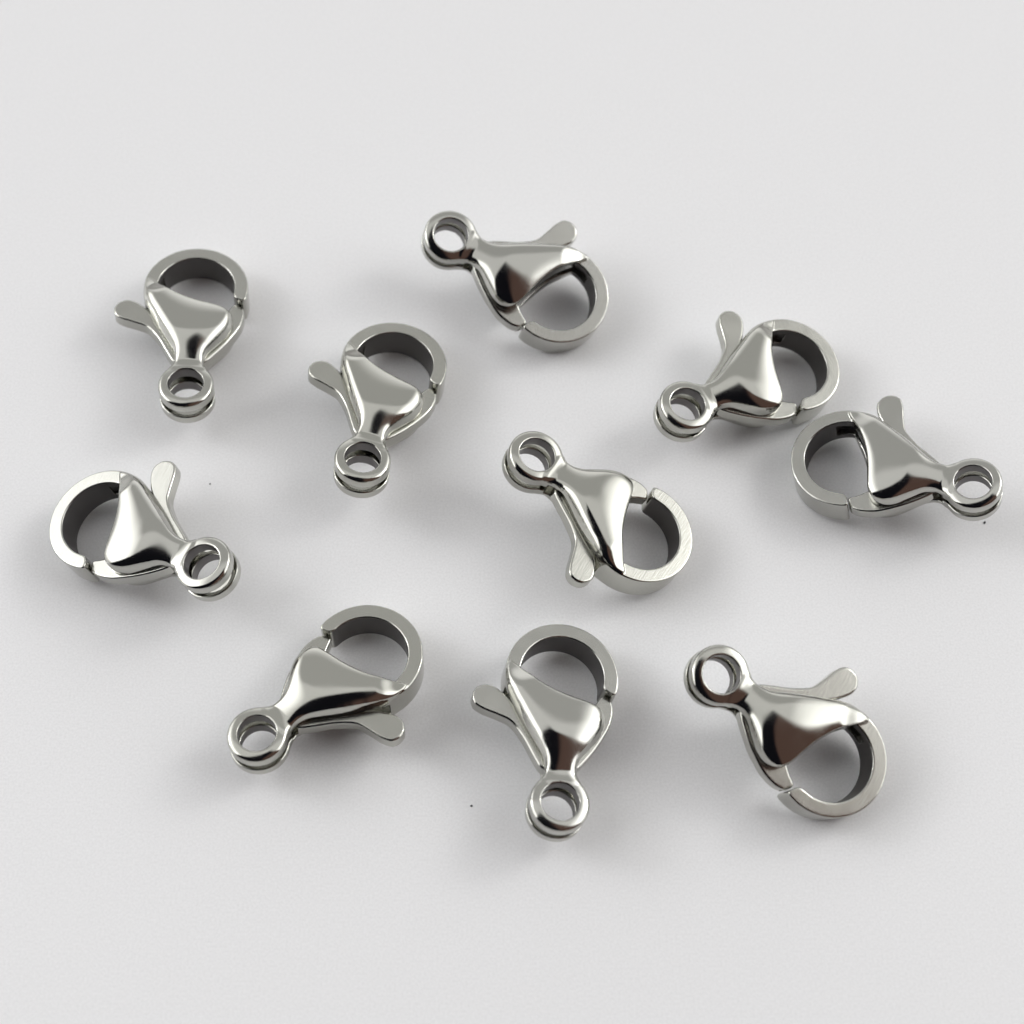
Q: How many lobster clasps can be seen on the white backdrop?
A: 10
